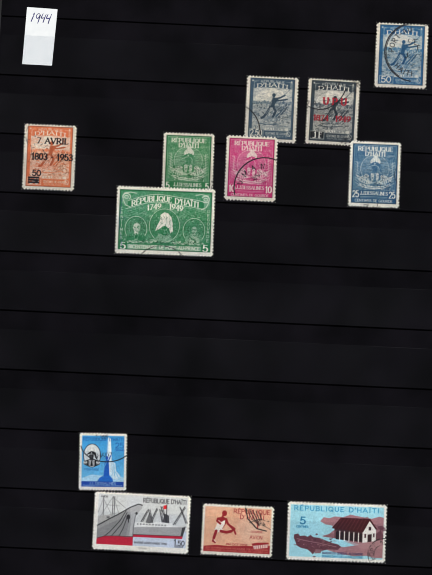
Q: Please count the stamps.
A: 12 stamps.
